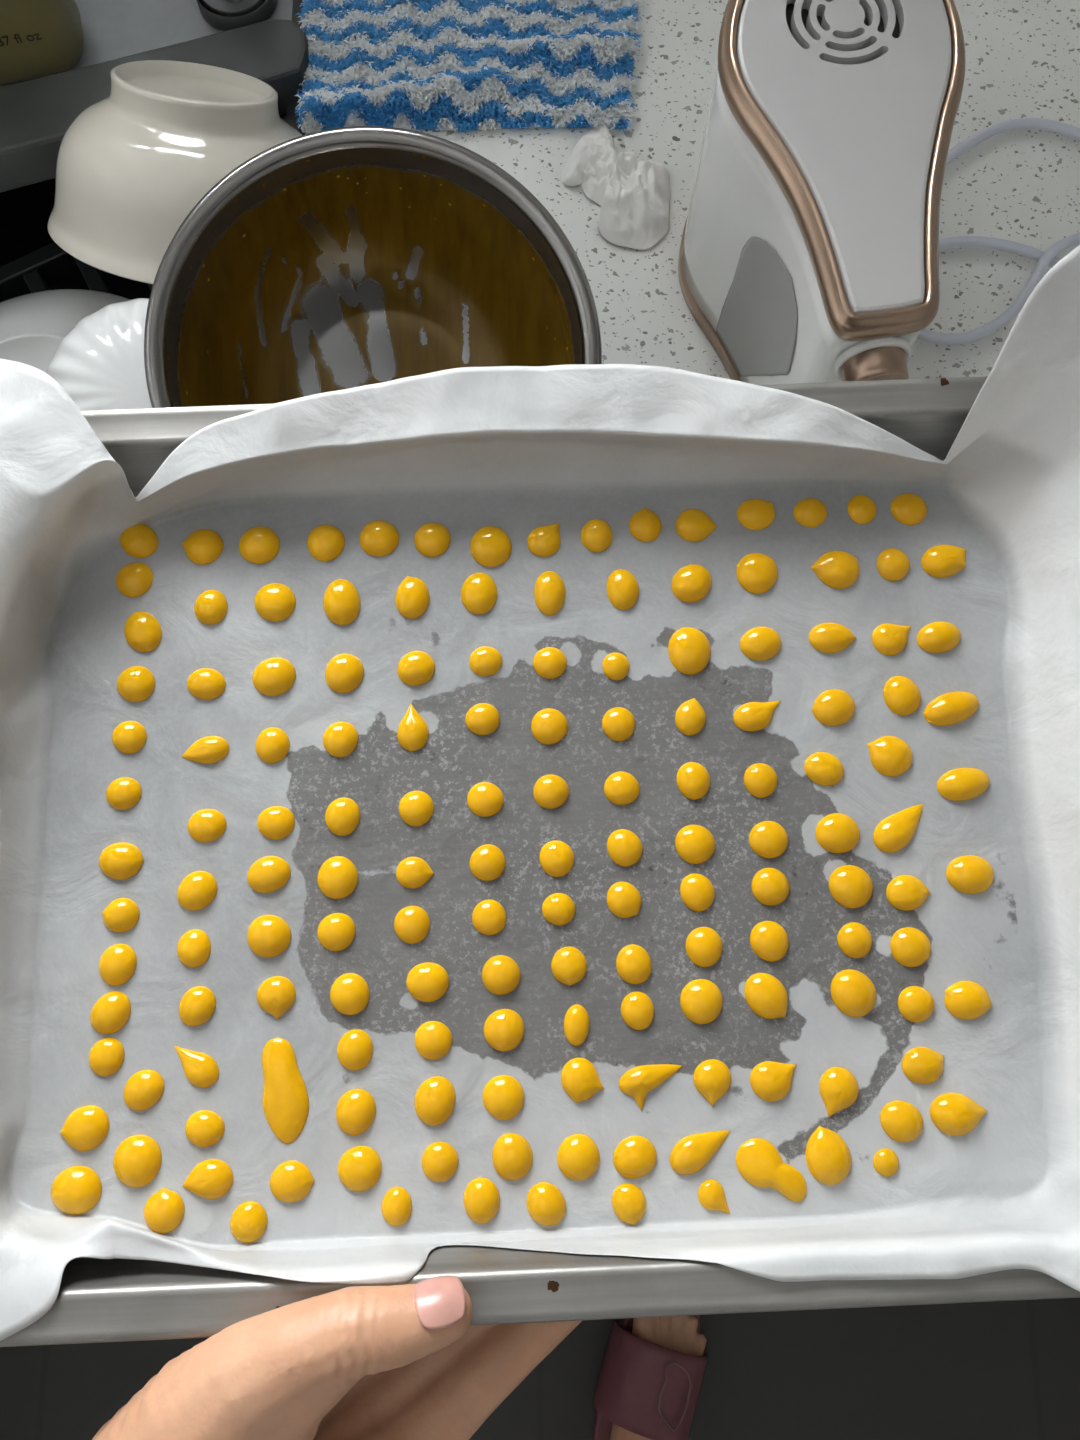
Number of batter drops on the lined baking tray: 153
